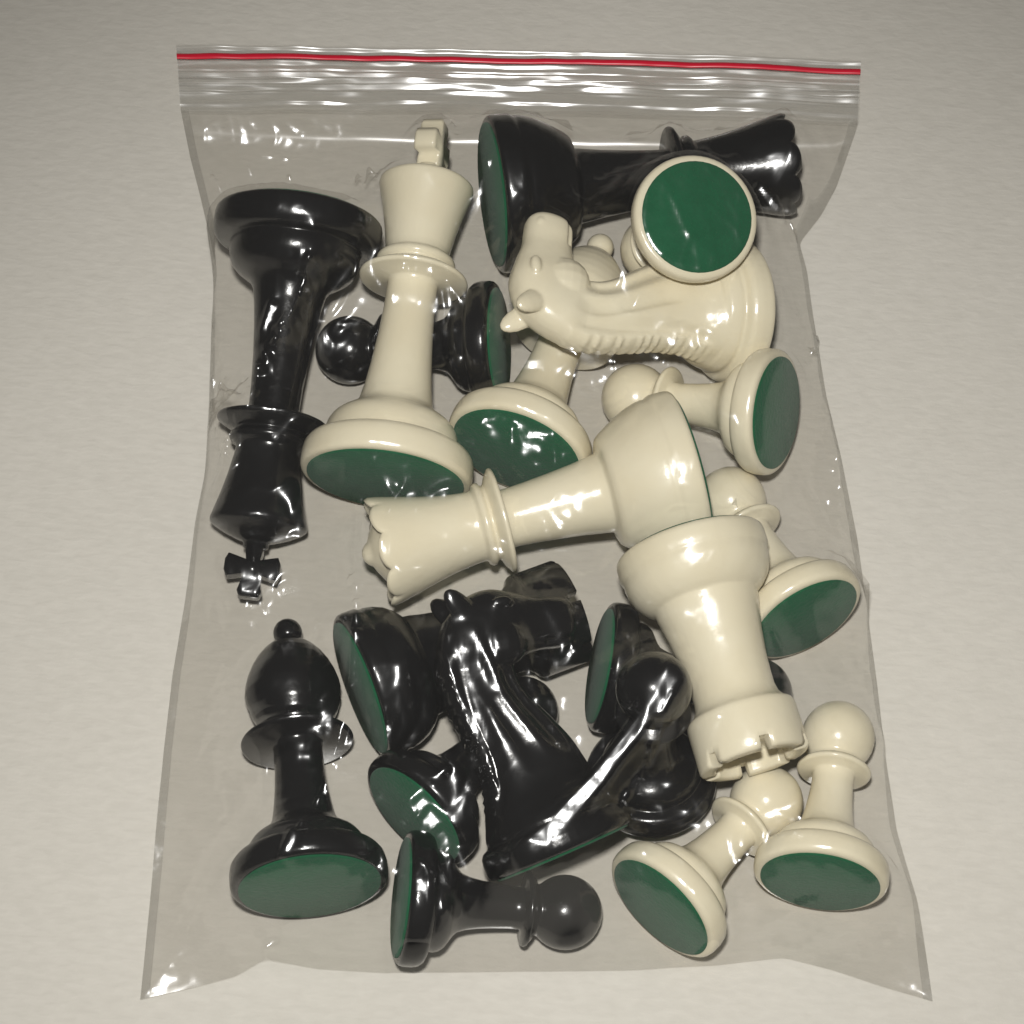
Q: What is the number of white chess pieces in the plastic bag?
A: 10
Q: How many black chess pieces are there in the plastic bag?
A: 10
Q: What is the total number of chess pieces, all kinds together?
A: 20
